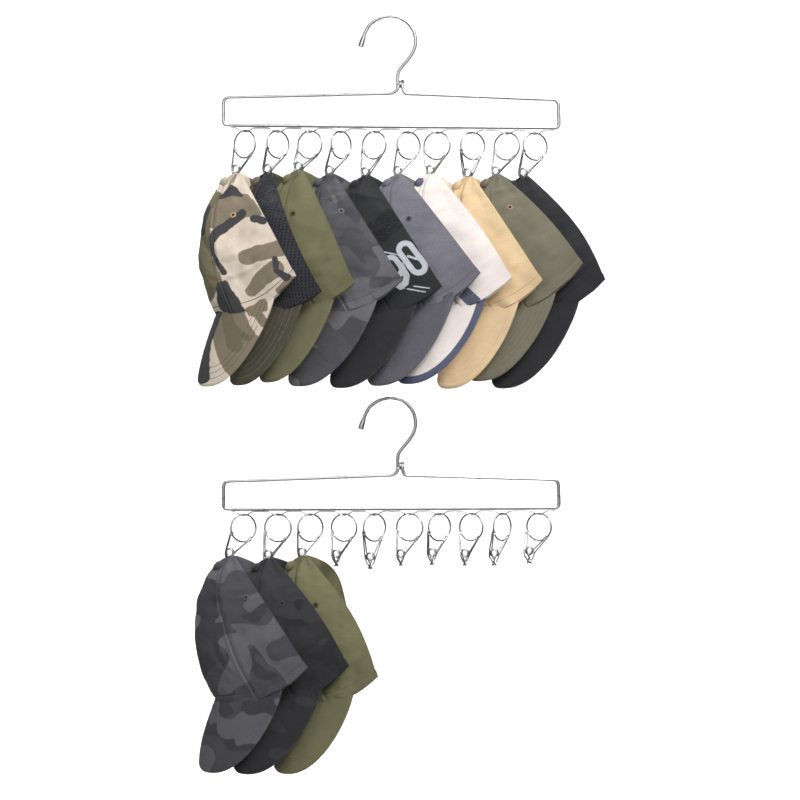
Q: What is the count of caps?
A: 13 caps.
